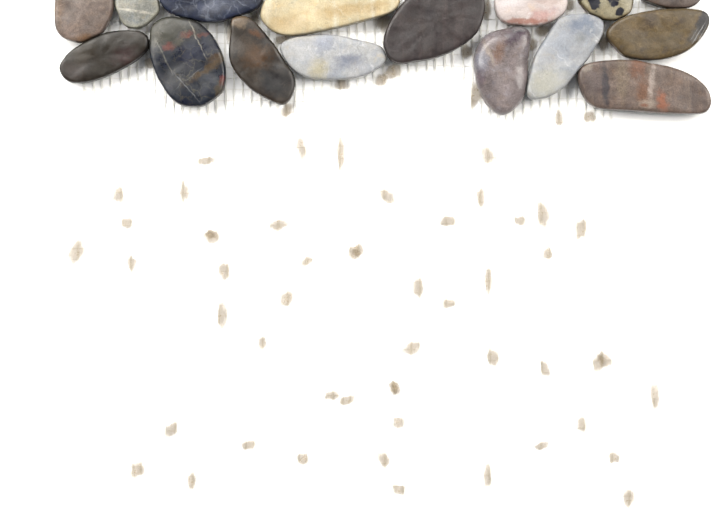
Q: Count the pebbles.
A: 16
